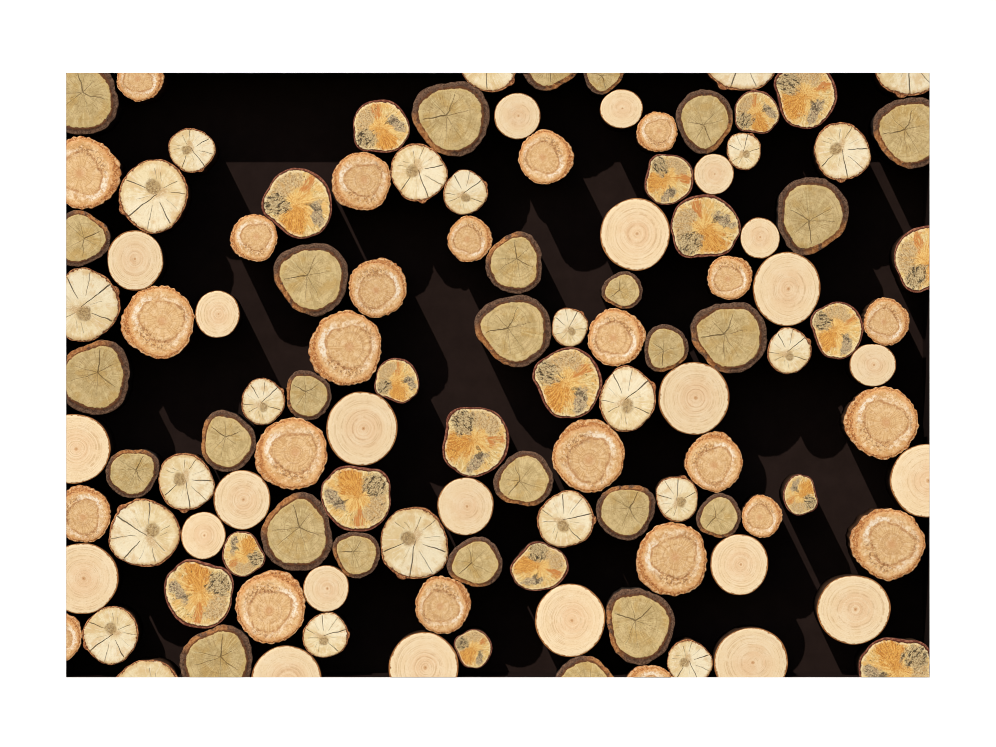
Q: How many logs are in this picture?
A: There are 117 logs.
